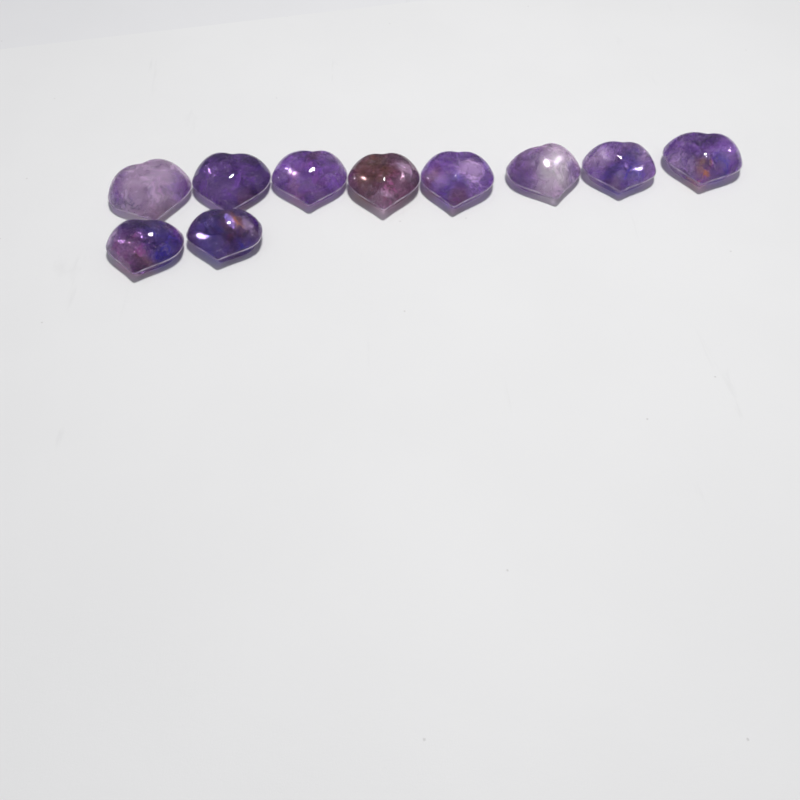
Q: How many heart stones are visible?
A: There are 10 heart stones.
